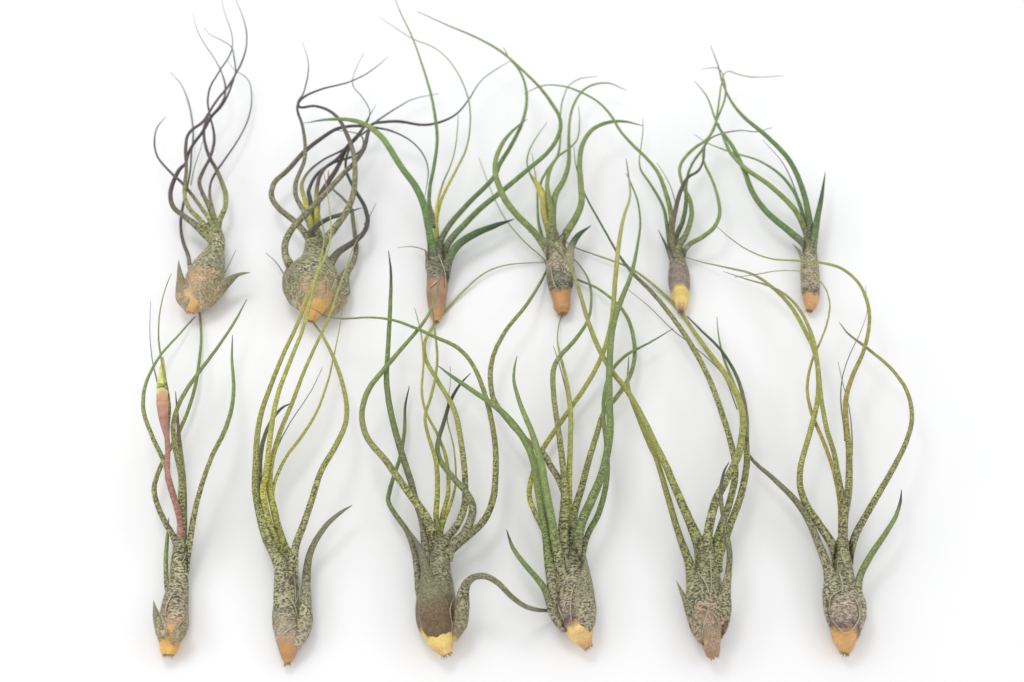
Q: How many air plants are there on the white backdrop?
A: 12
